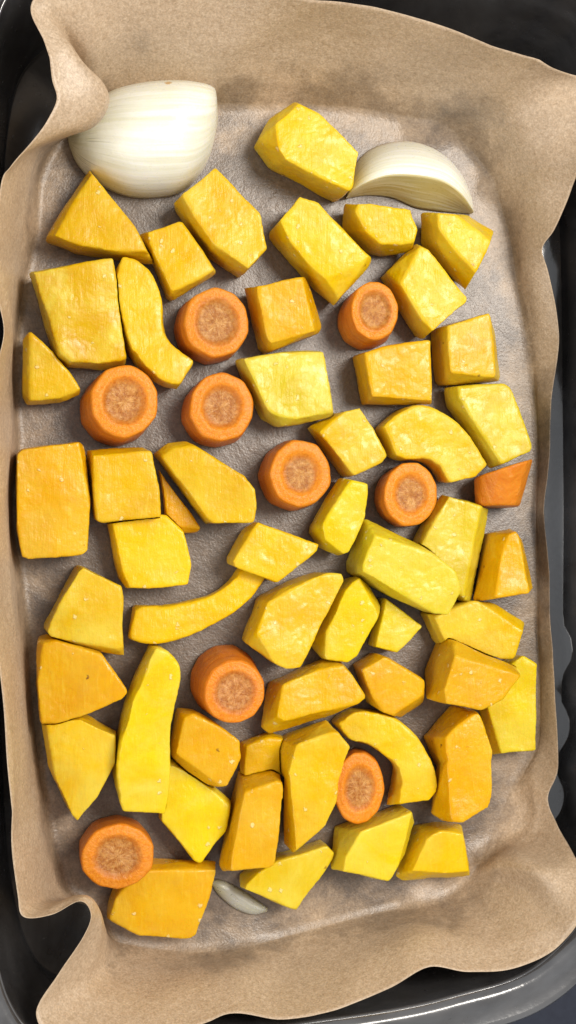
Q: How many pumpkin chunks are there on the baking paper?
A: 52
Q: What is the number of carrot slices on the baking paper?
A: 10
